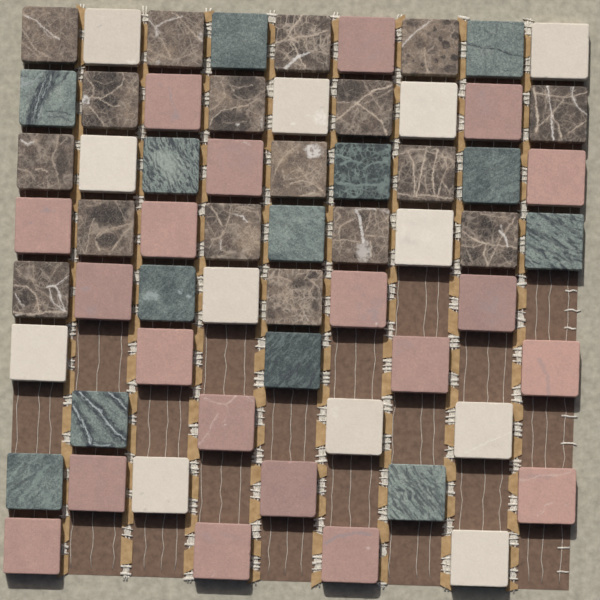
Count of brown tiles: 17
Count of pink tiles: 20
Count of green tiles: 13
